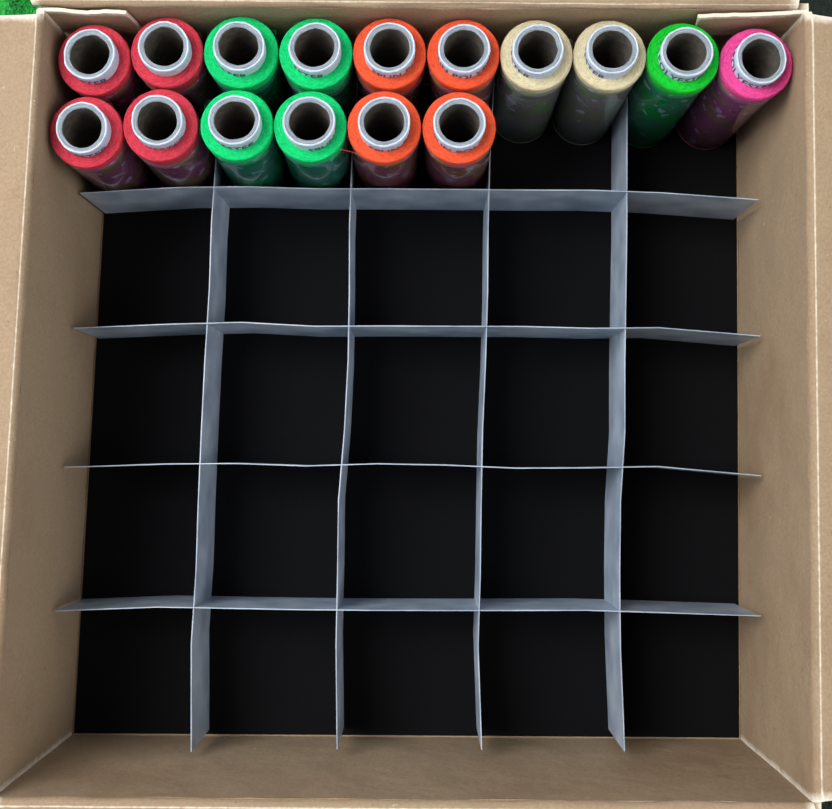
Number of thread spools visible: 16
